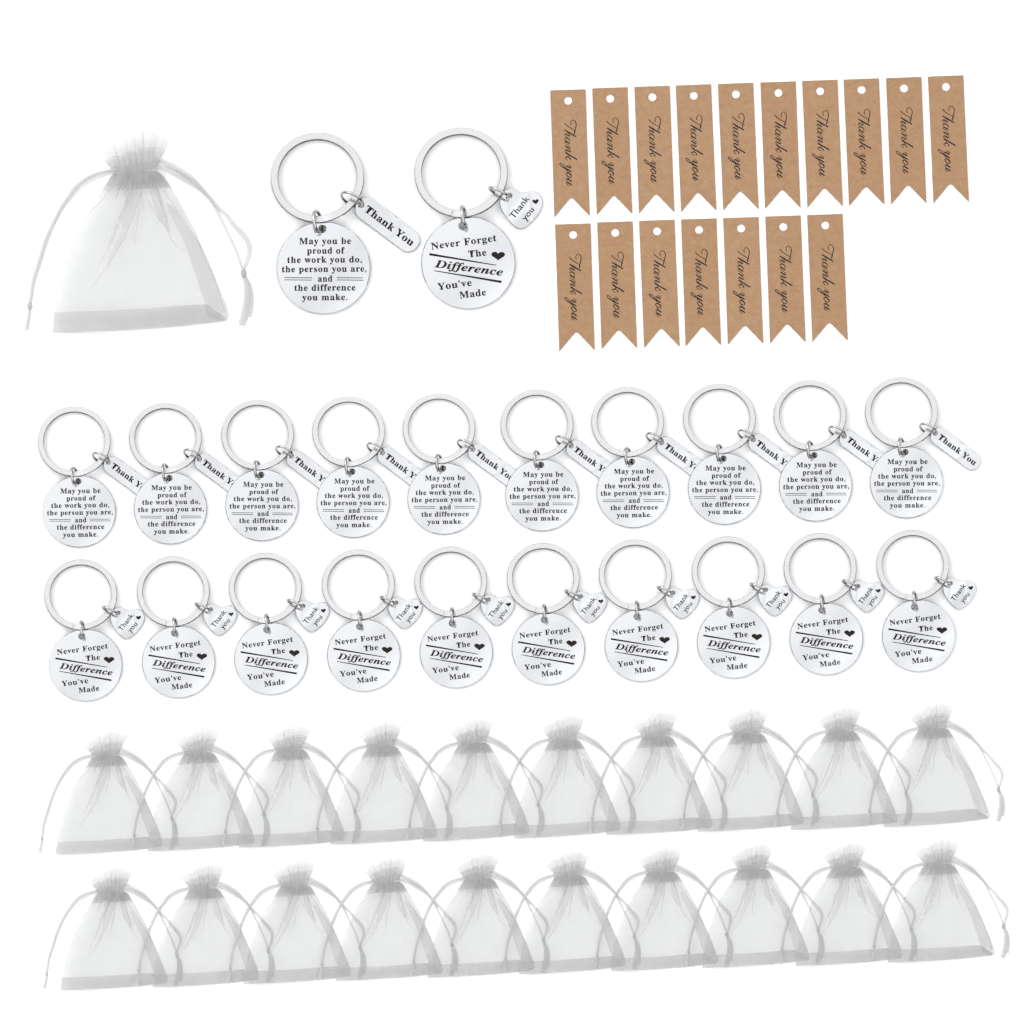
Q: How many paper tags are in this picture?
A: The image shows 17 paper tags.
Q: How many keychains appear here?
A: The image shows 22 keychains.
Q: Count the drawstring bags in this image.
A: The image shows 21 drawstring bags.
